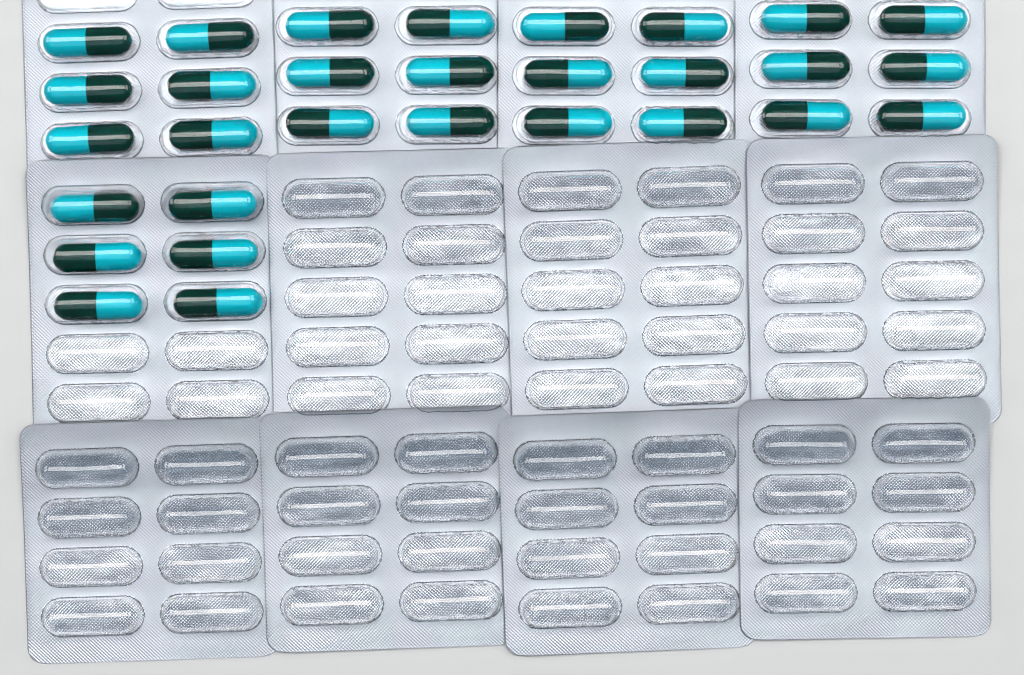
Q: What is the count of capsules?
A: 30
